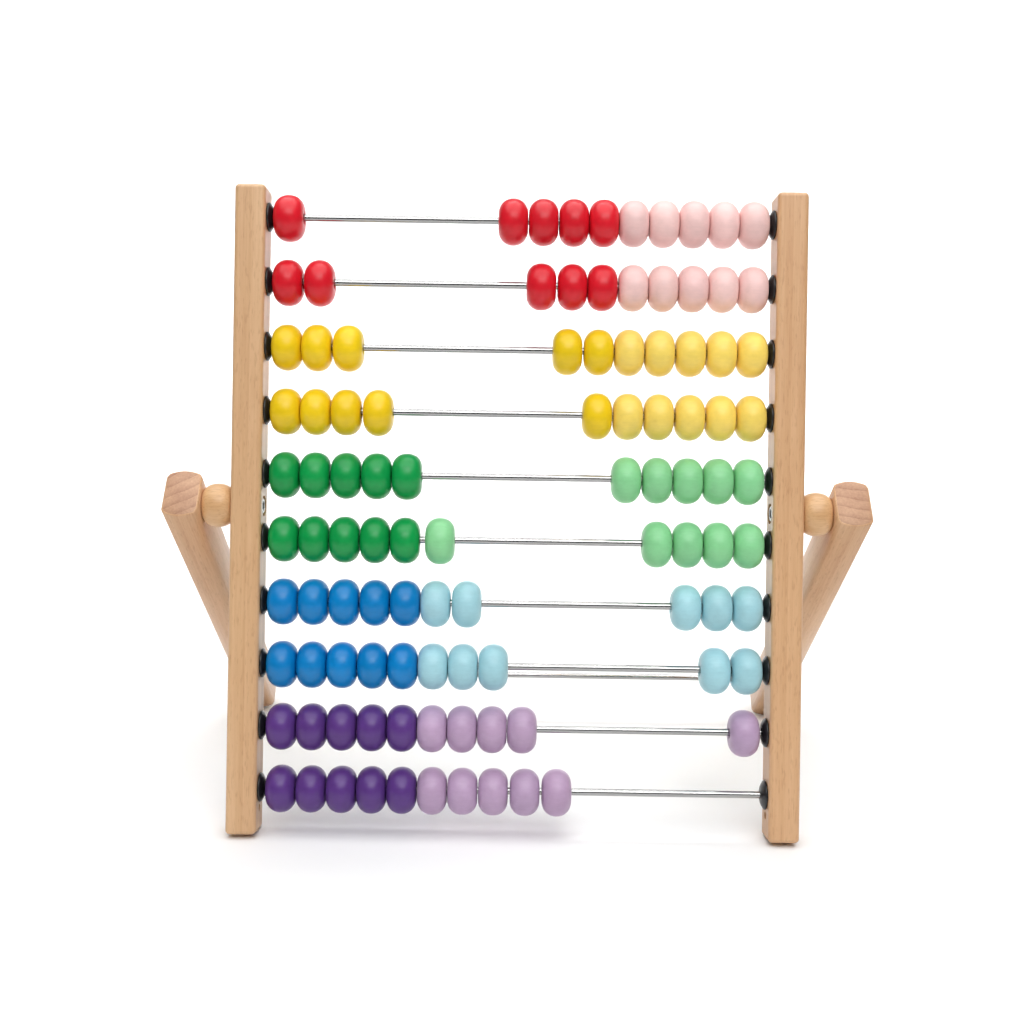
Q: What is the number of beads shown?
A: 100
